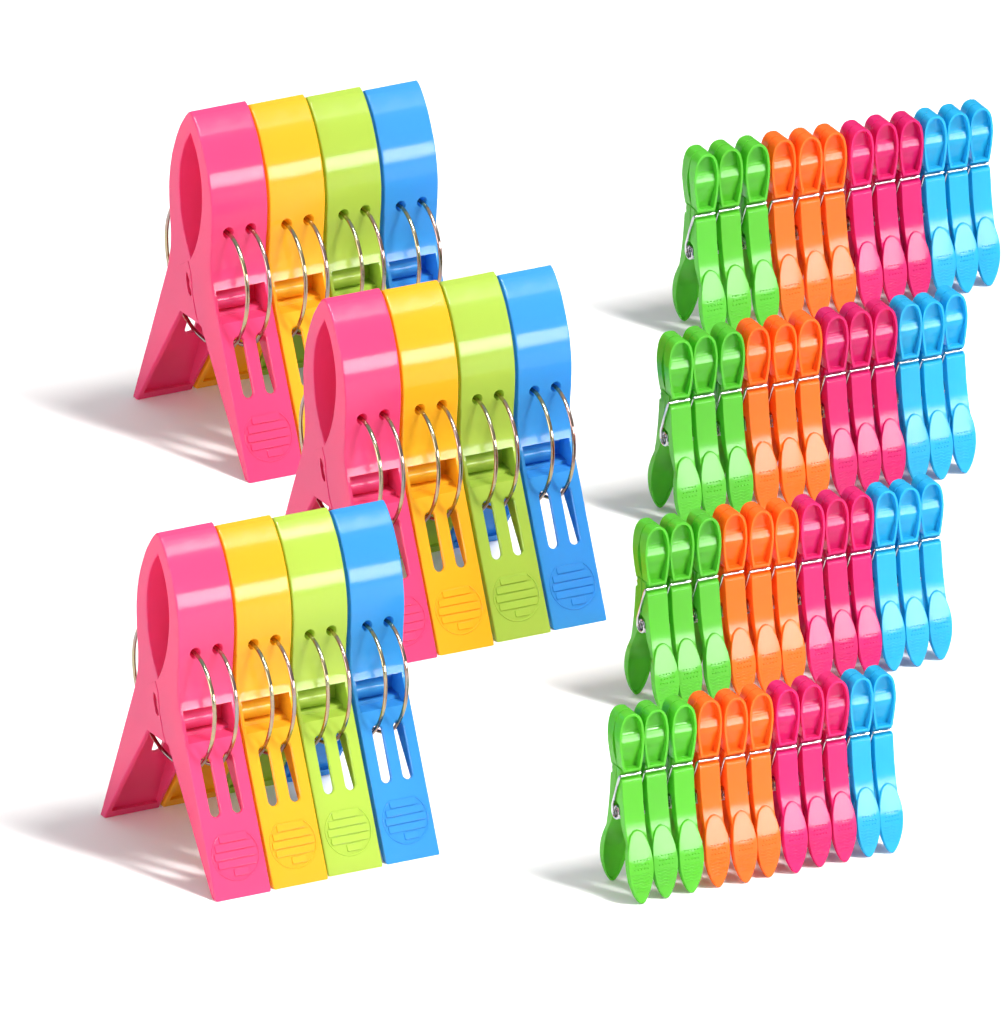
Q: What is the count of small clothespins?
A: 47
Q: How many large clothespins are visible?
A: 12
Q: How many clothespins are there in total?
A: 59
